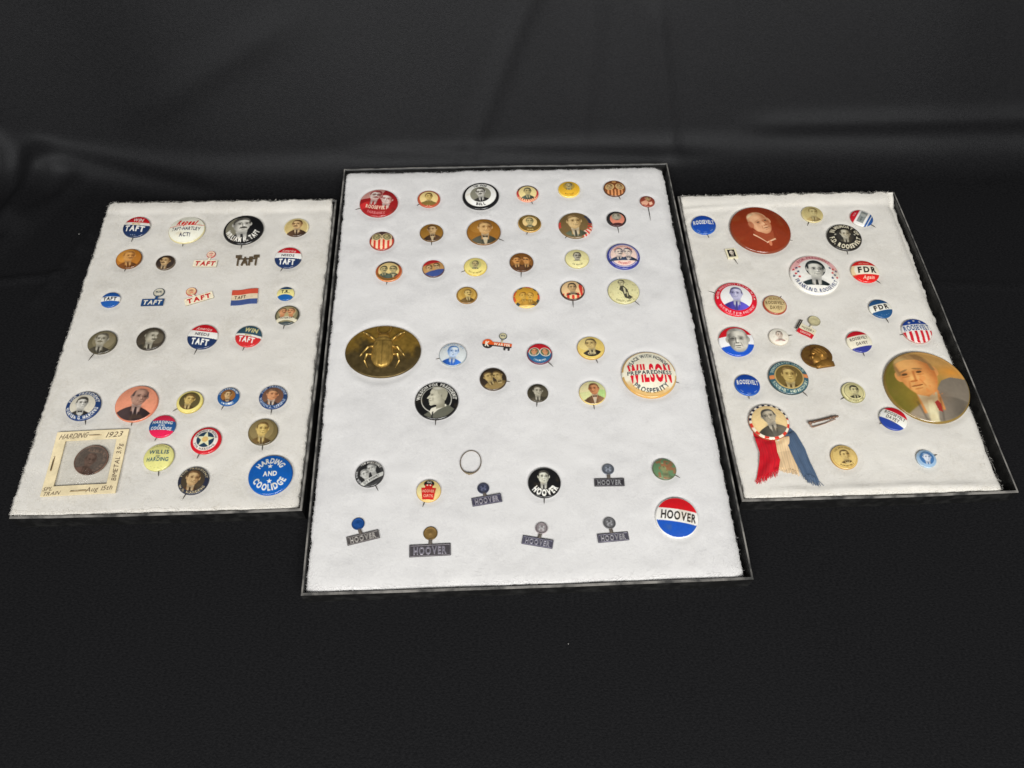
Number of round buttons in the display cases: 83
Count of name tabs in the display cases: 9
